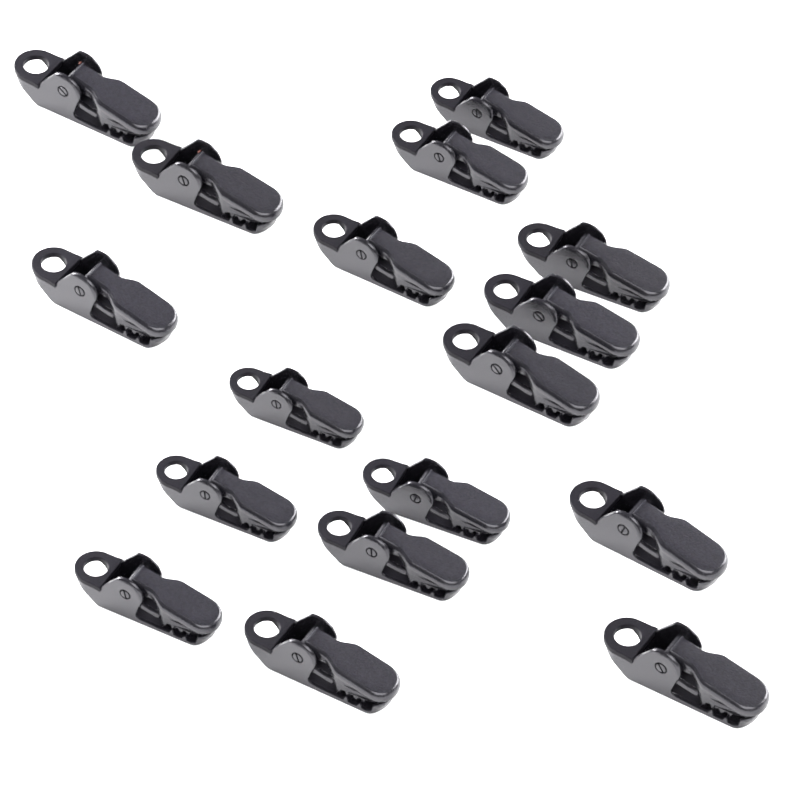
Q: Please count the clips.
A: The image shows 17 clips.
